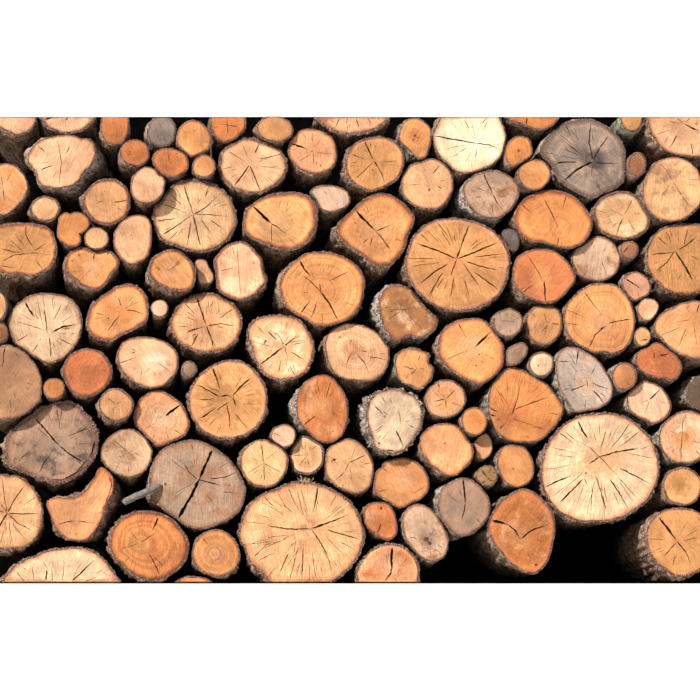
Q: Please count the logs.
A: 118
